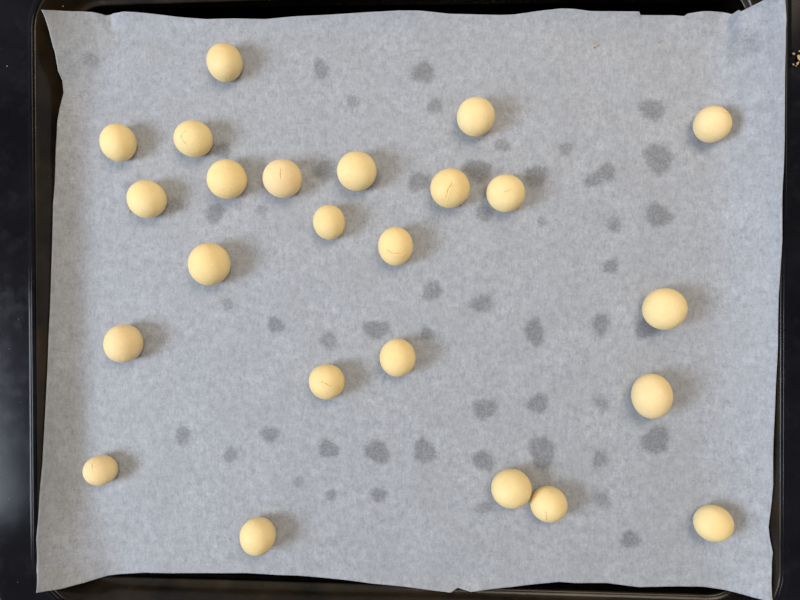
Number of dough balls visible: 24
